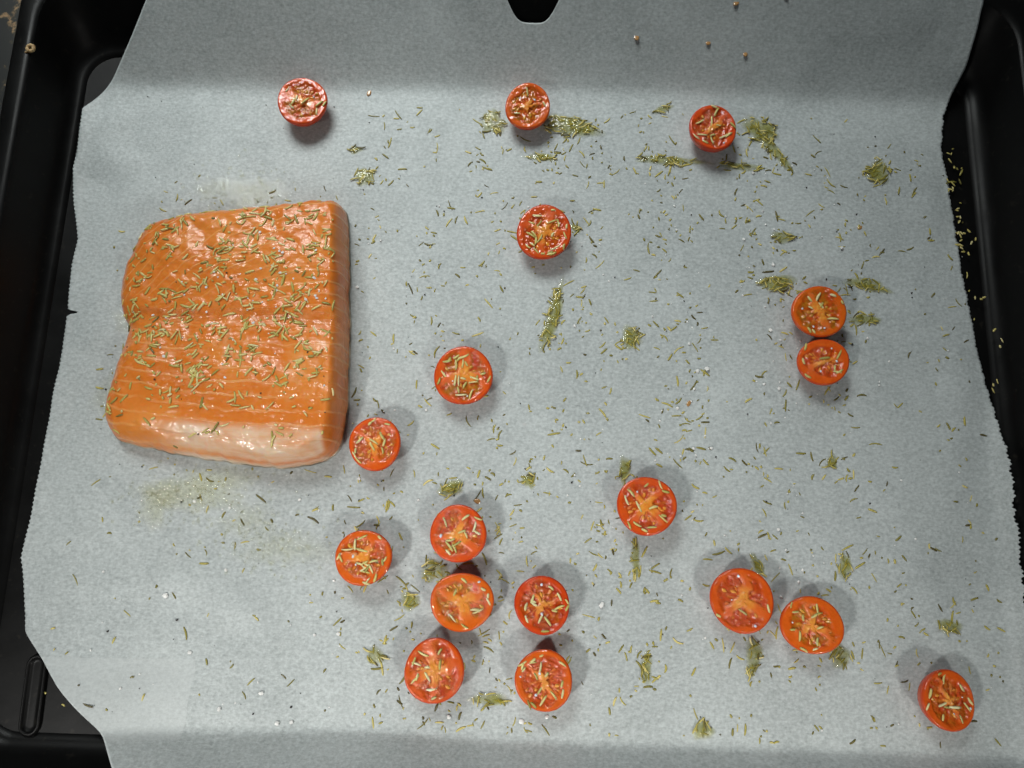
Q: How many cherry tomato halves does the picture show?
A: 18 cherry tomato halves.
